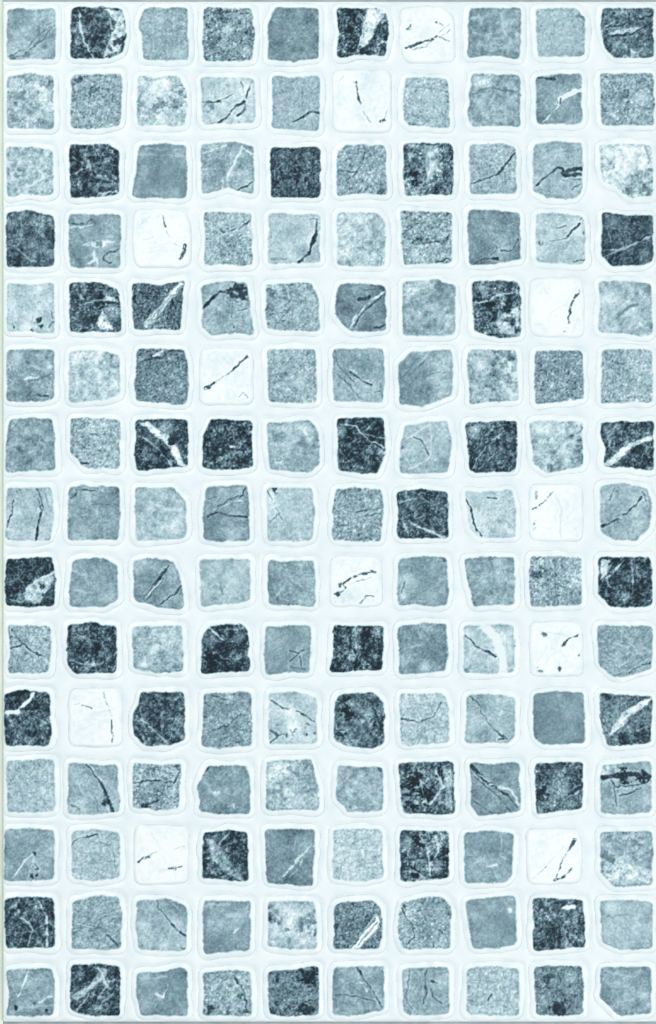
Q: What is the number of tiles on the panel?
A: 150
